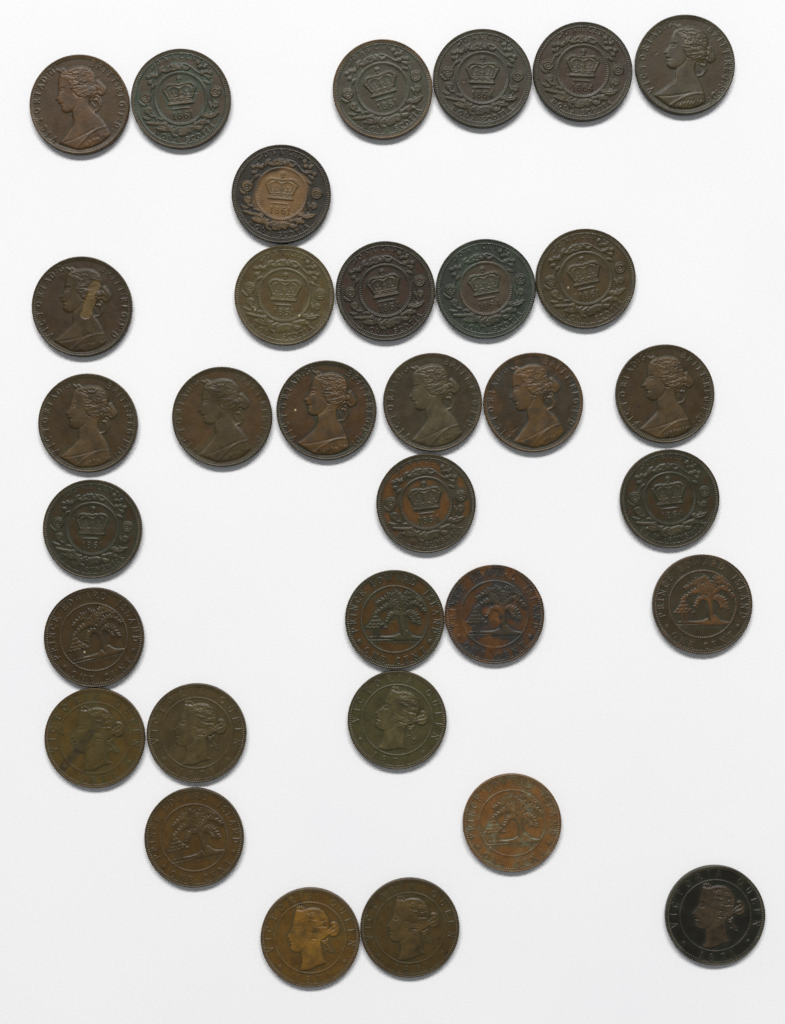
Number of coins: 33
